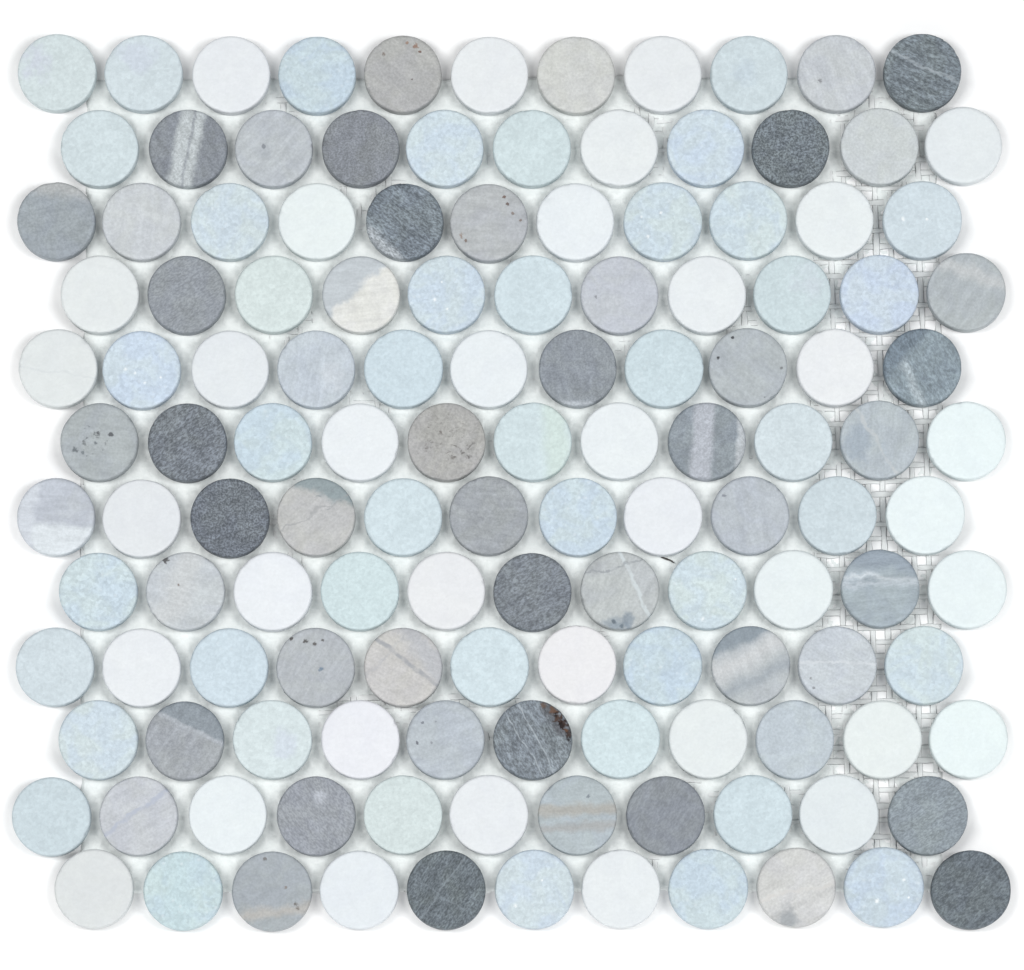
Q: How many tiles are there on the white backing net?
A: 132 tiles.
